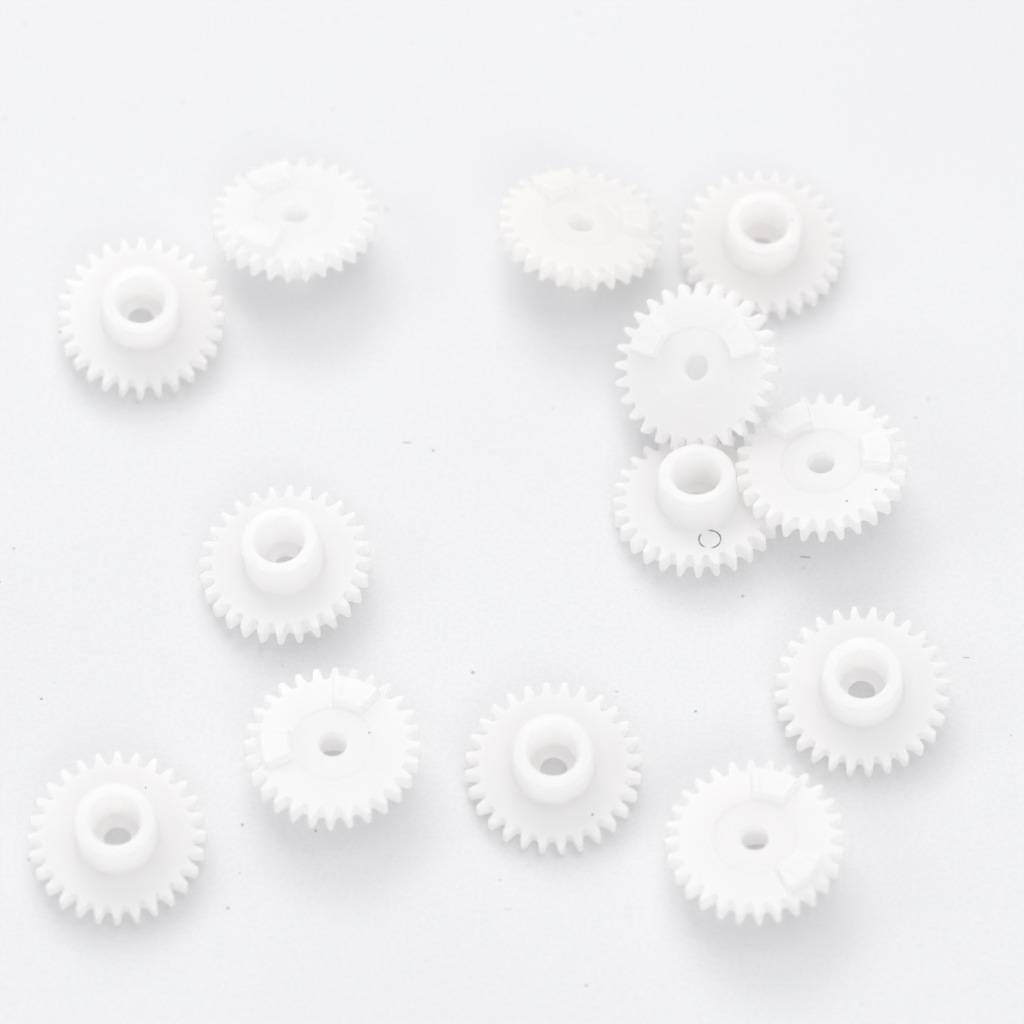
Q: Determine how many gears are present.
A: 13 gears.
